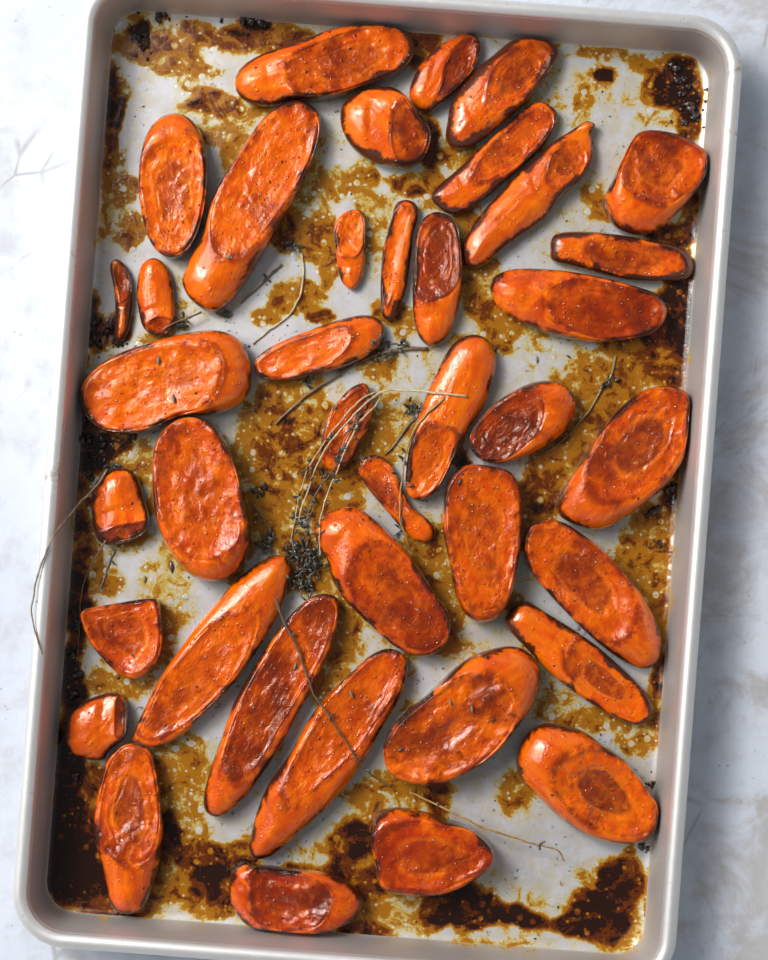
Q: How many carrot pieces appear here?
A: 39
